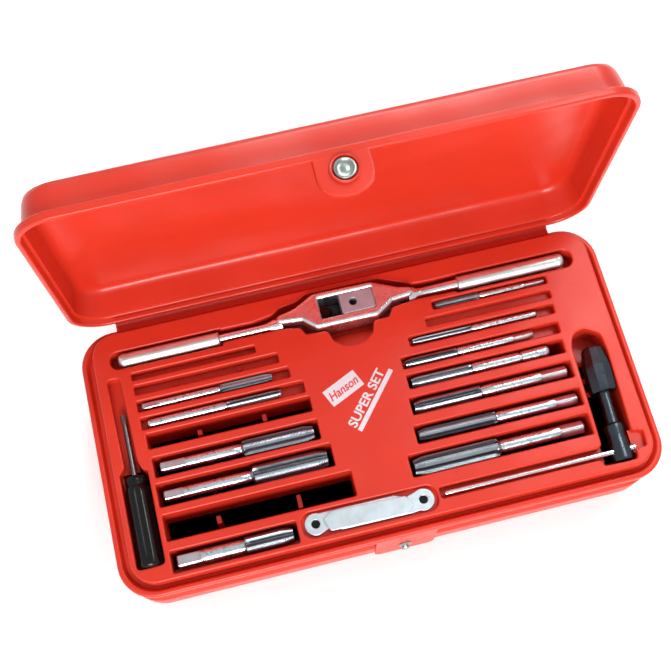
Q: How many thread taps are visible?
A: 12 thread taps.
